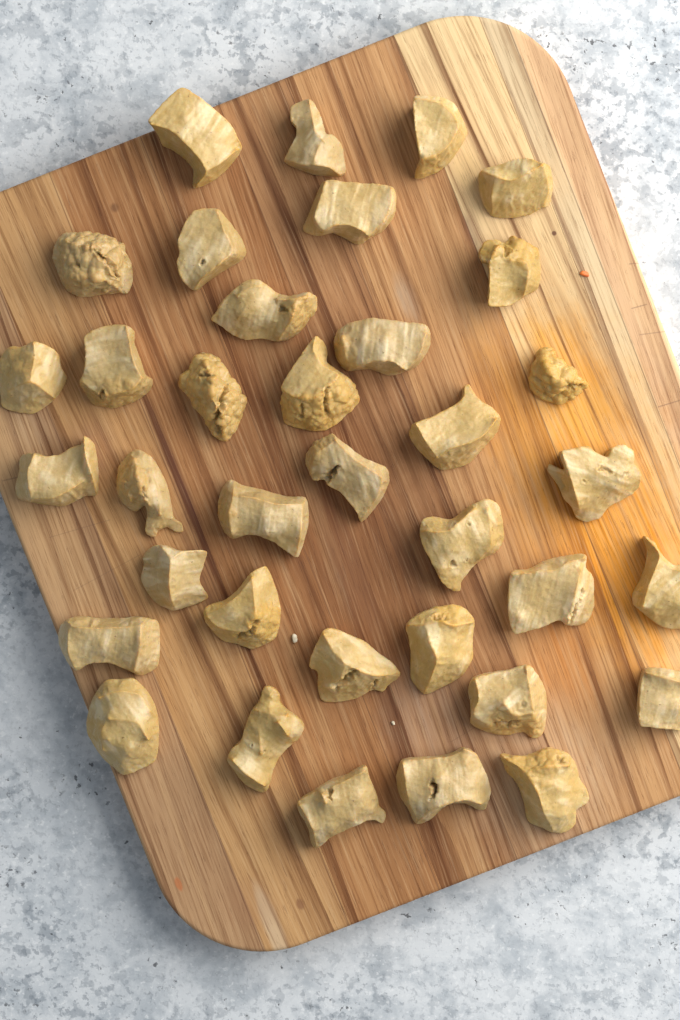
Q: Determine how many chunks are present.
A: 36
